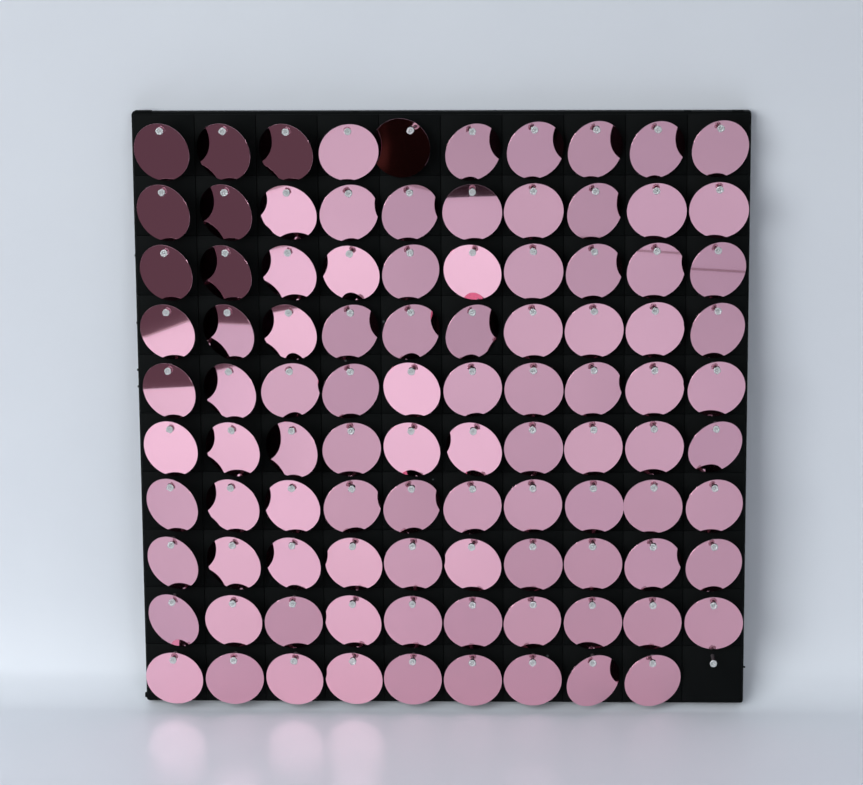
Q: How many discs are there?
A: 99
